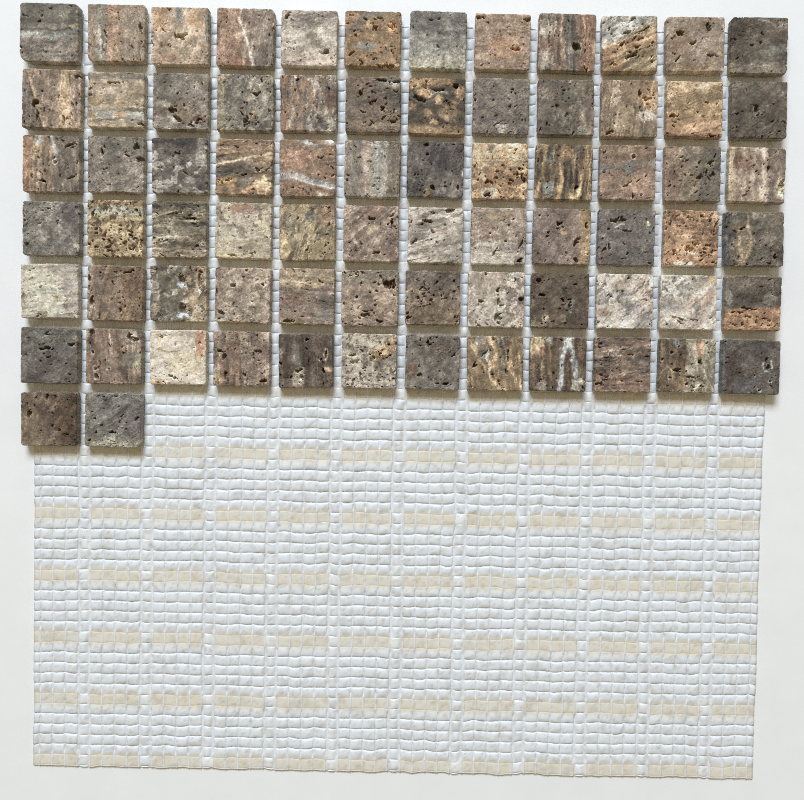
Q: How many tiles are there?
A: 74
